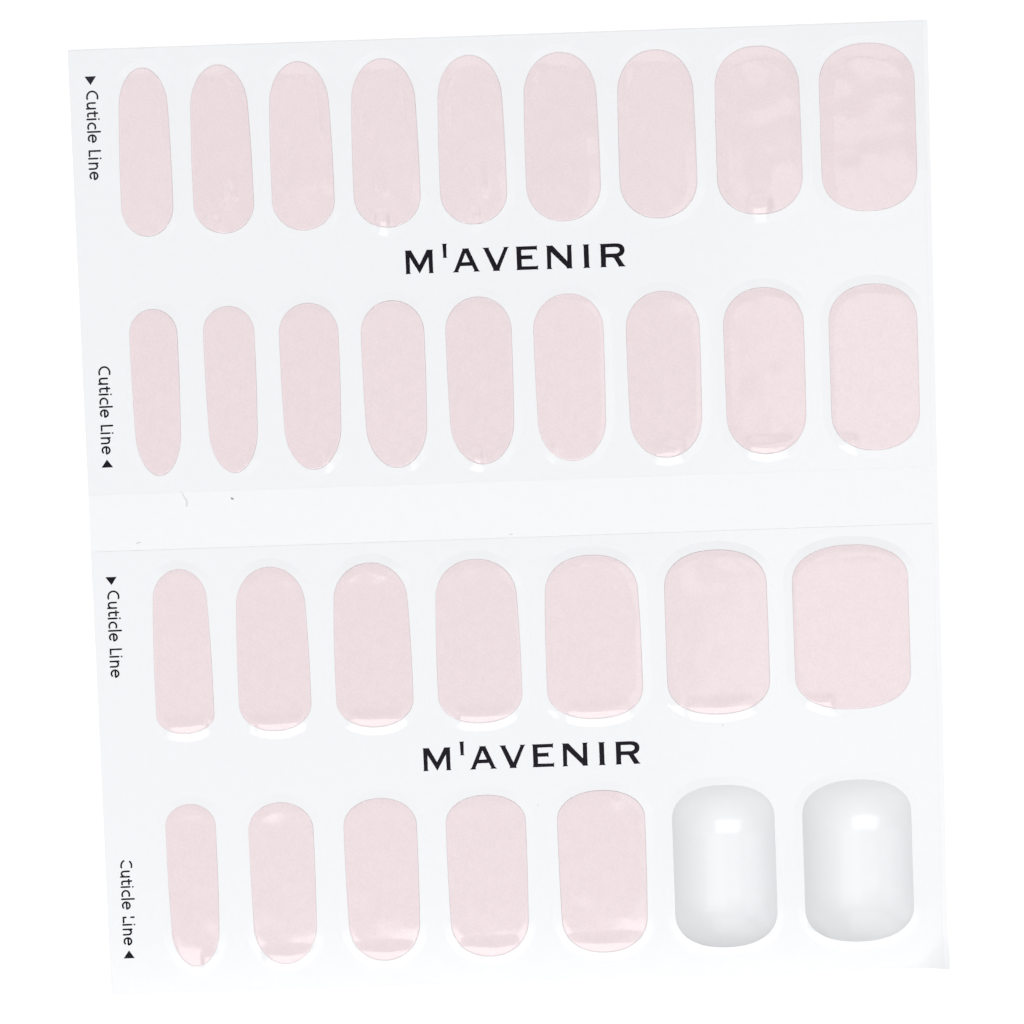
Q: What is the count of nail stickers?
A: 30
